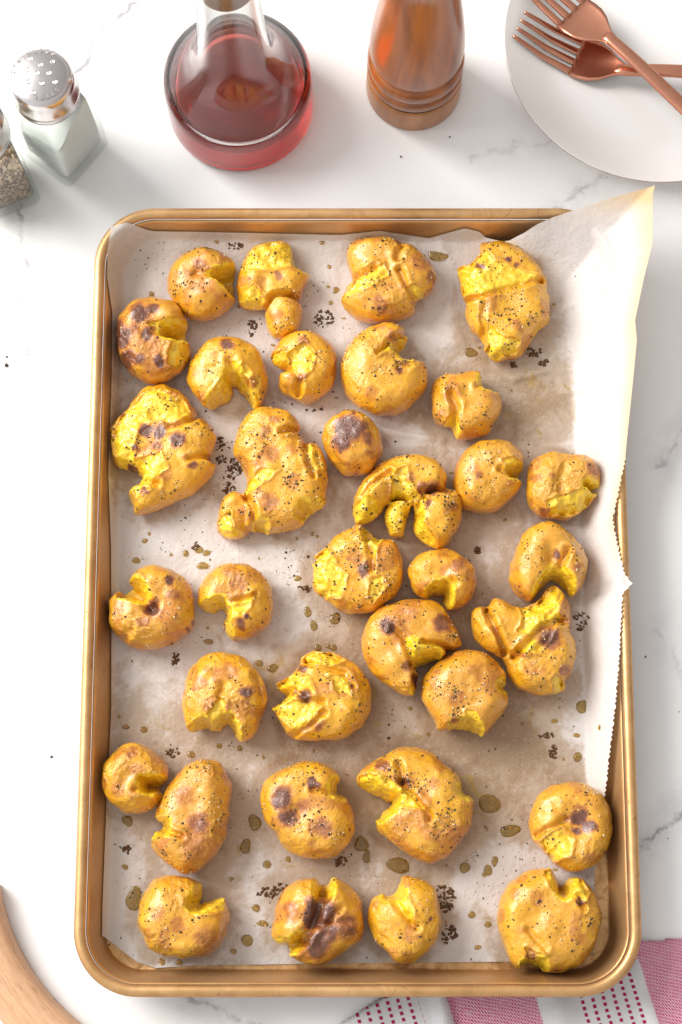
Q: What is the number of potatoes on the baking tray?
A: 34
